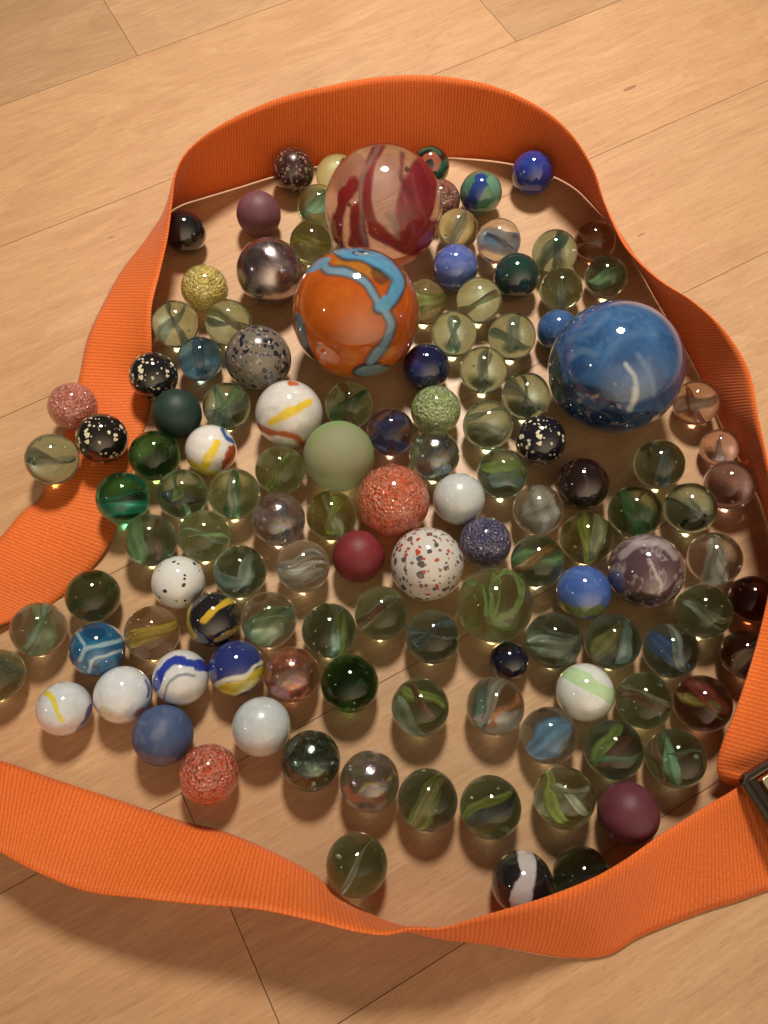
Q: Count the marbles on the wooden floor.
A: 125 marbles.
